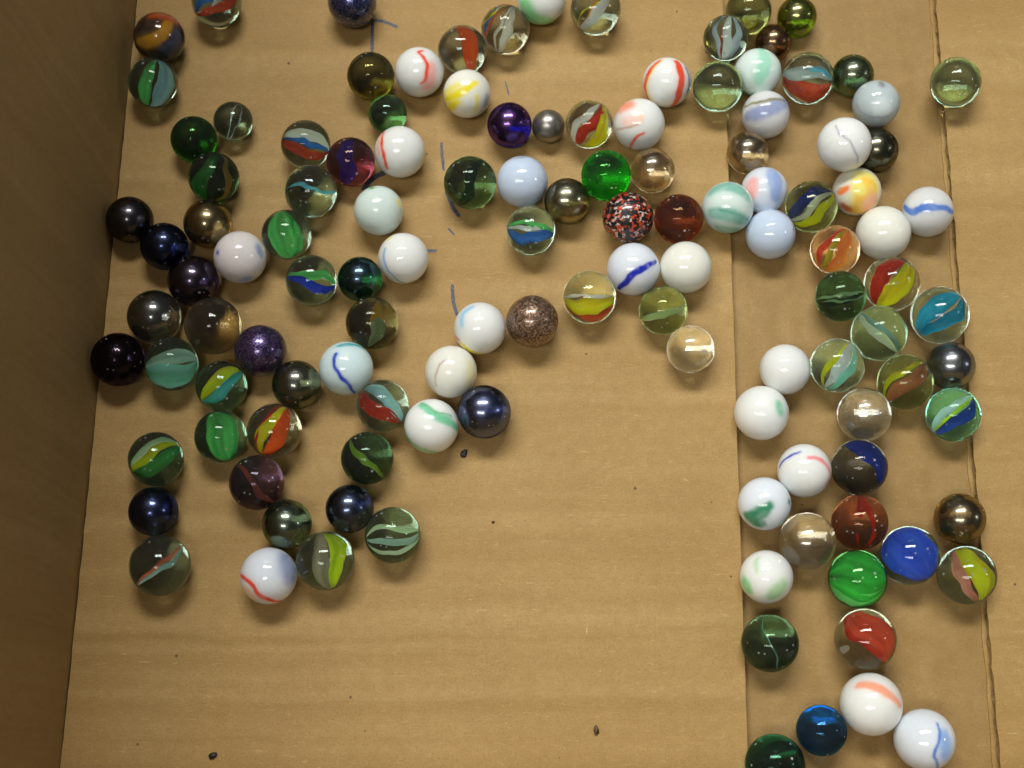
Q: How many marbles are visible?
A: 123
